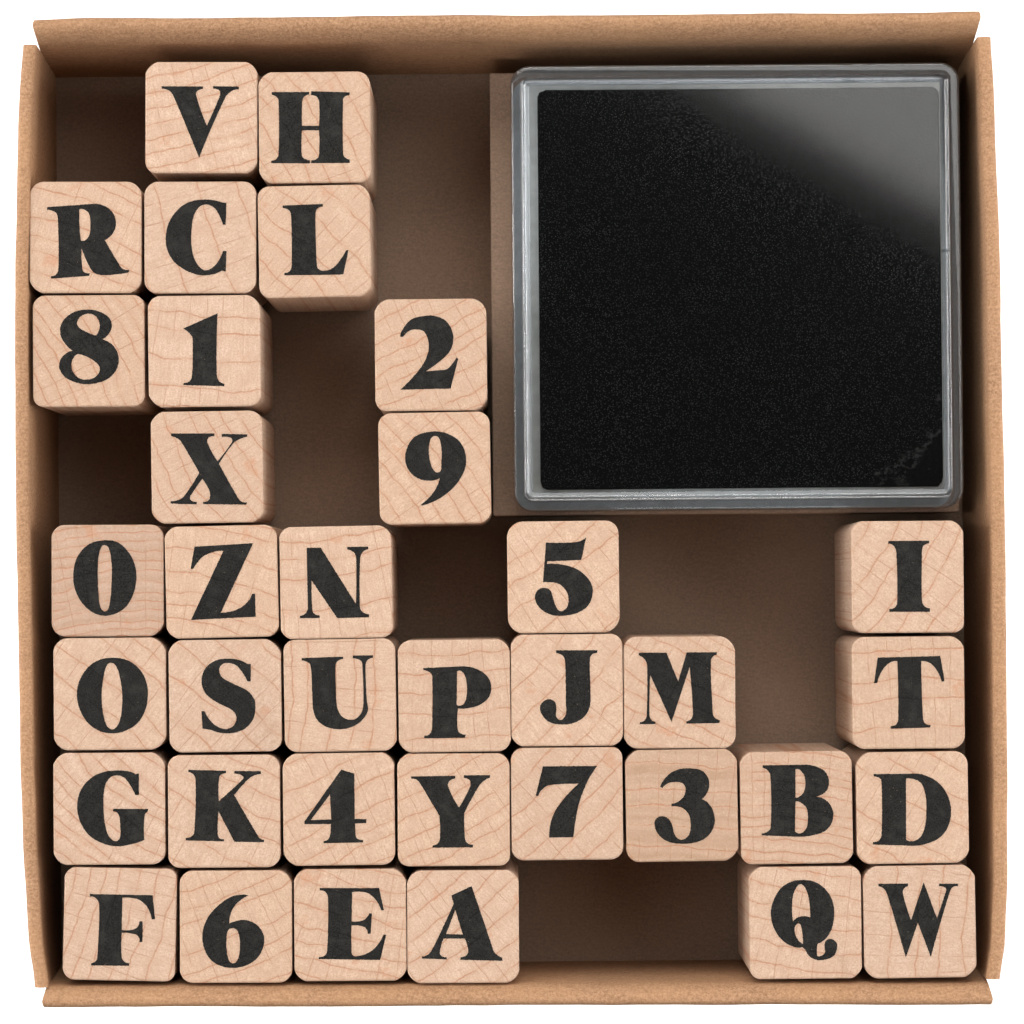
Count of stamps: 36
